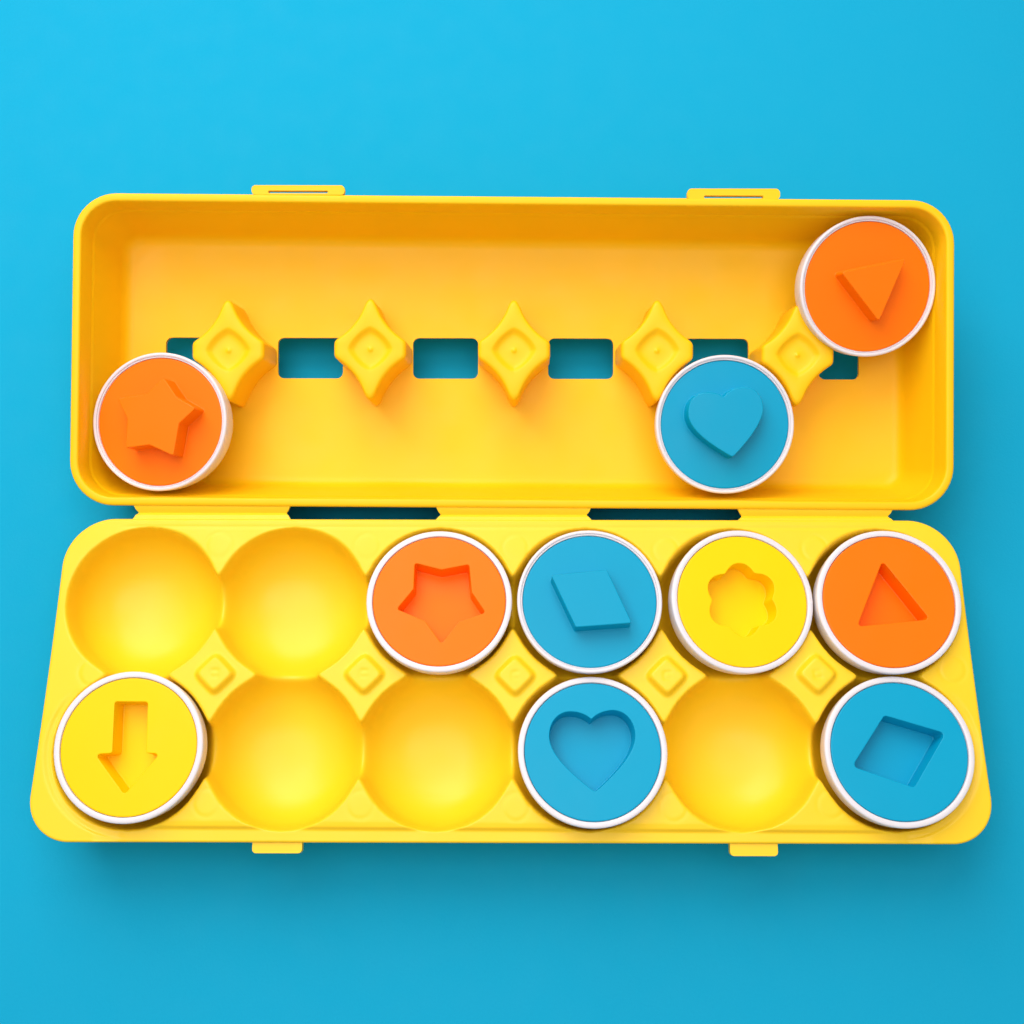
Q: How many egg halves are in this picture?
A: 10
